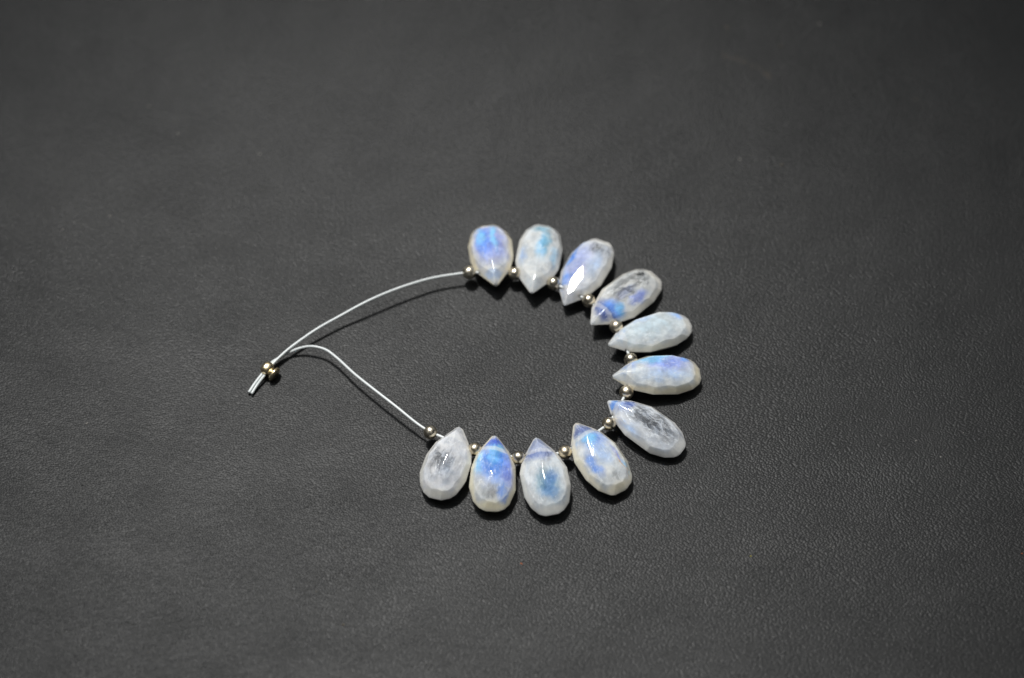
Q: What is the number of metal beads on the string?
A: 12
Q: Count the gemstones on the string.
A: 11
